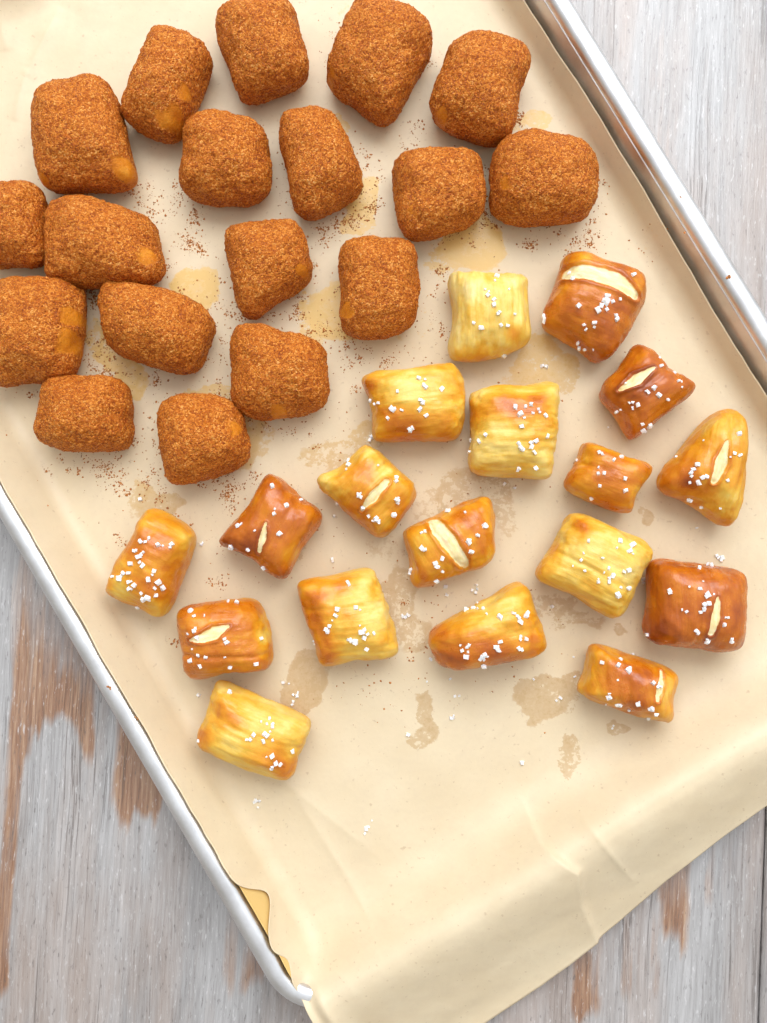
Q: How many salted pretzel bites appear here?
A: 18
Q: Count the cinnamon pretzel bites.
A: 18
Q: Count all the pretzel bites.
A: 36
